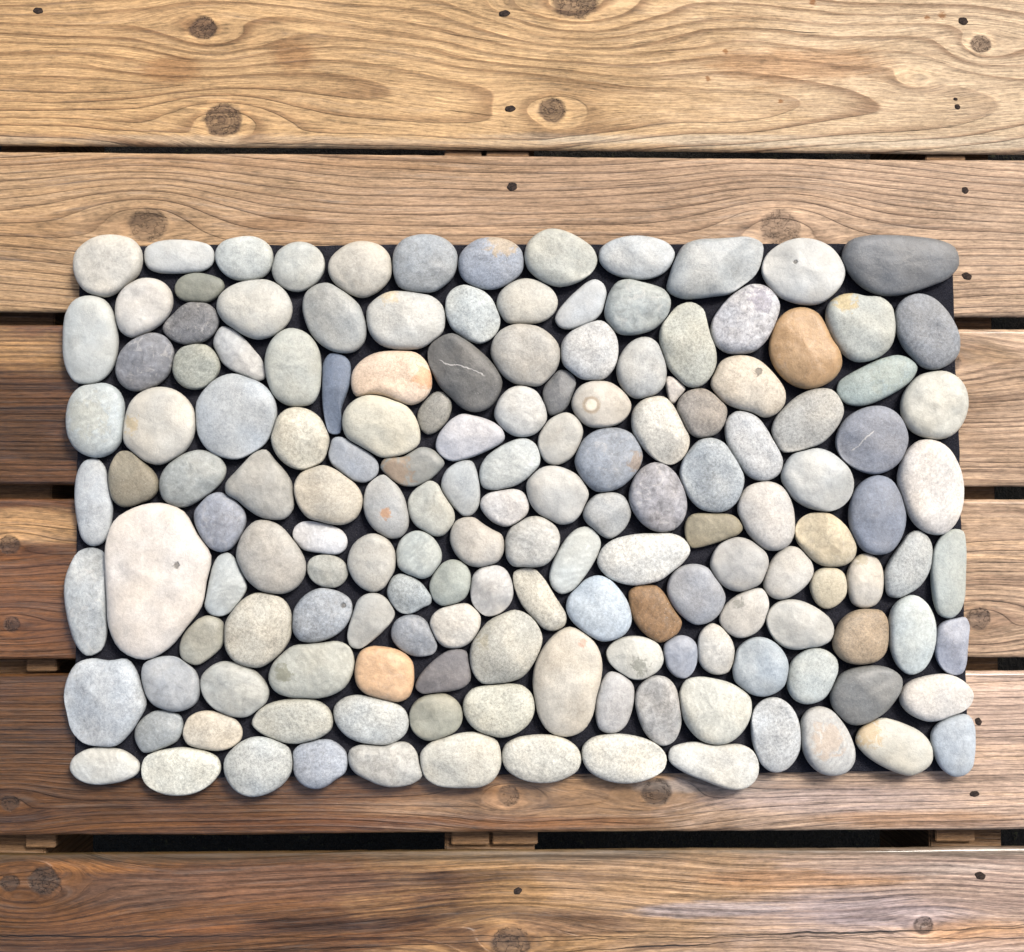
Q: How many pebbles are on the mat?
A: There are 155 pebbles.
